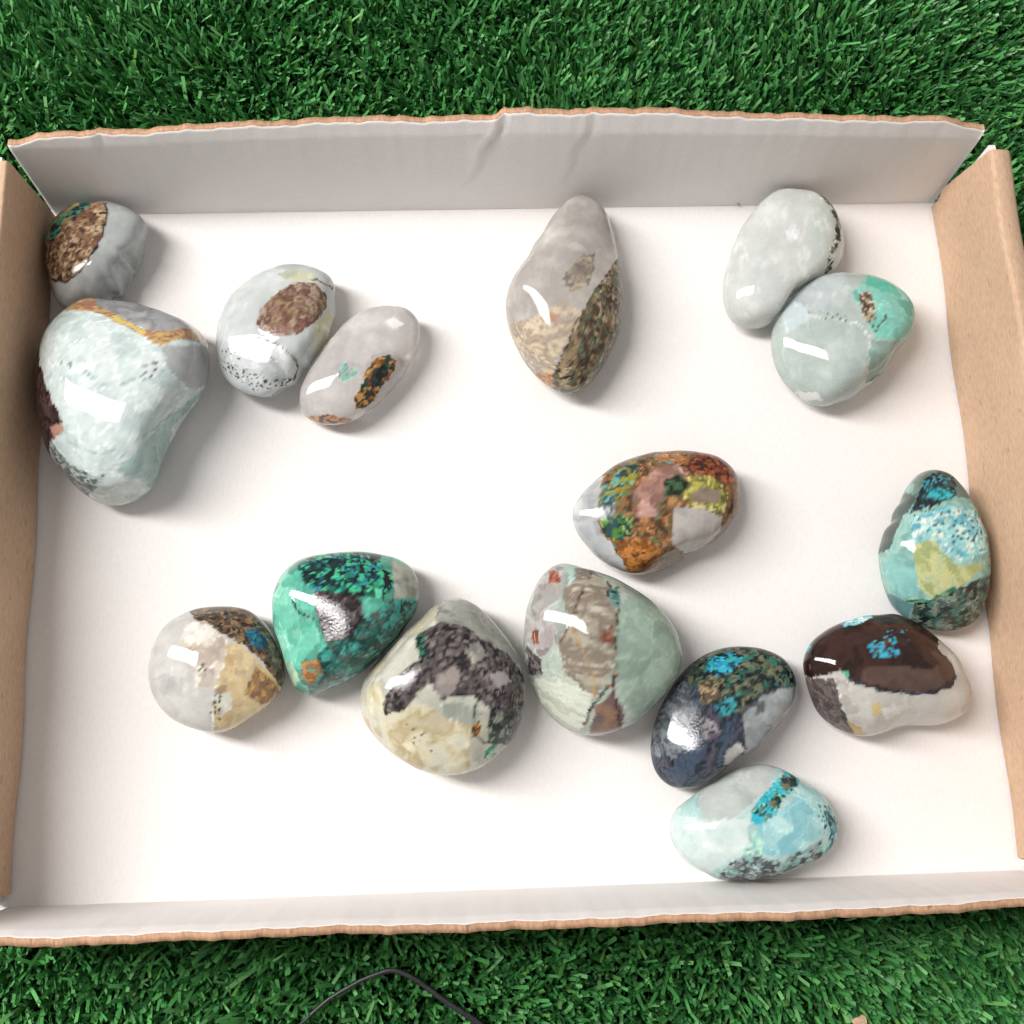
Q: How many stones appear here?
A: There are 16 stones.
